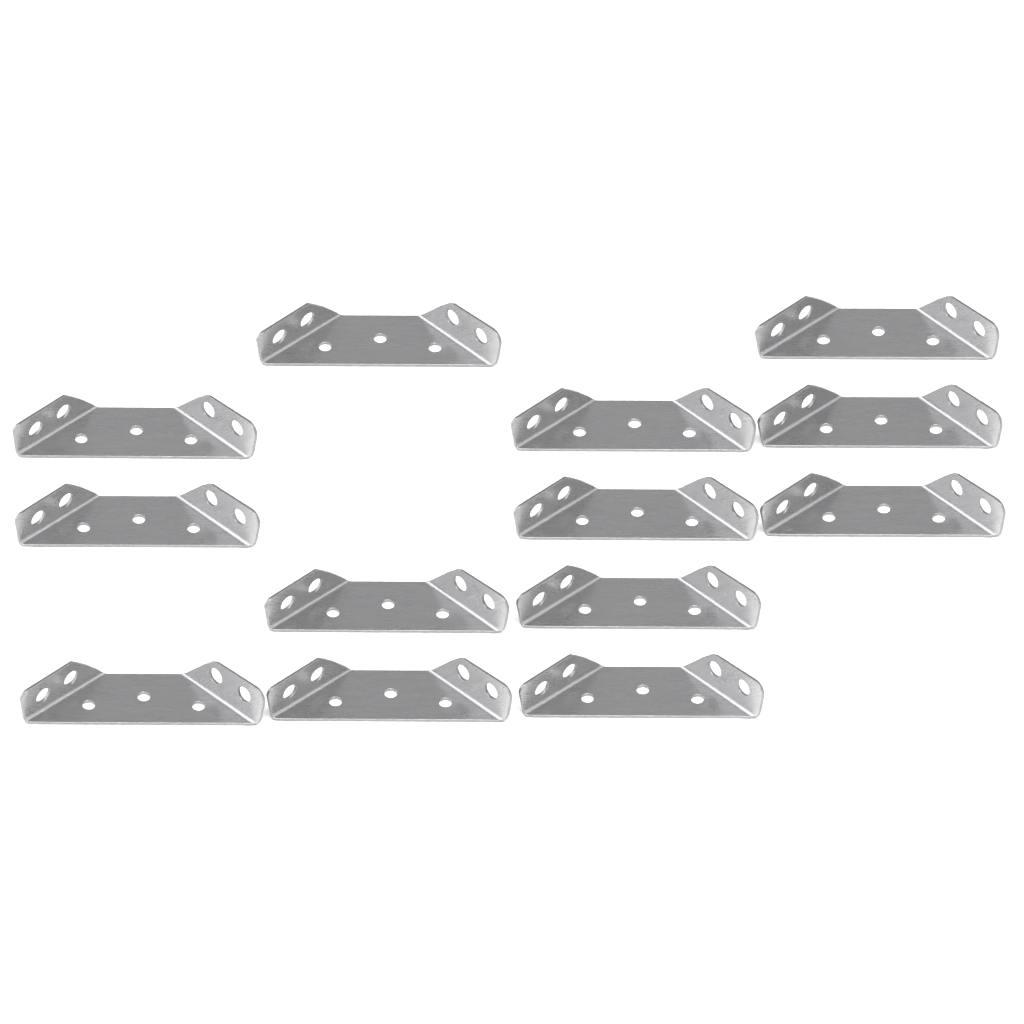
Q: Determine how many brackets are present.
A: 13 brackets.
